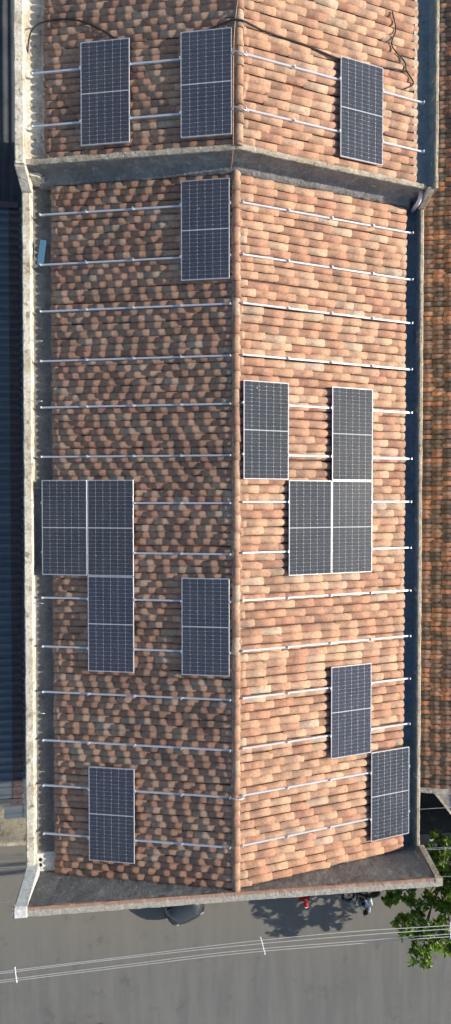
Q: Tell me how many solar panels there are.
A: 15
